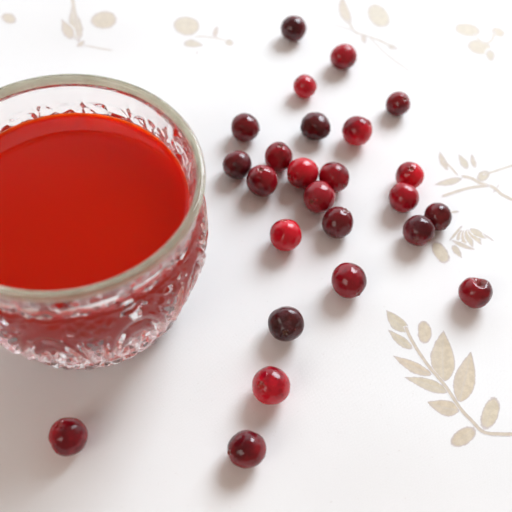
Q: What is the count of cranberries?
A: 25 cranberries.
